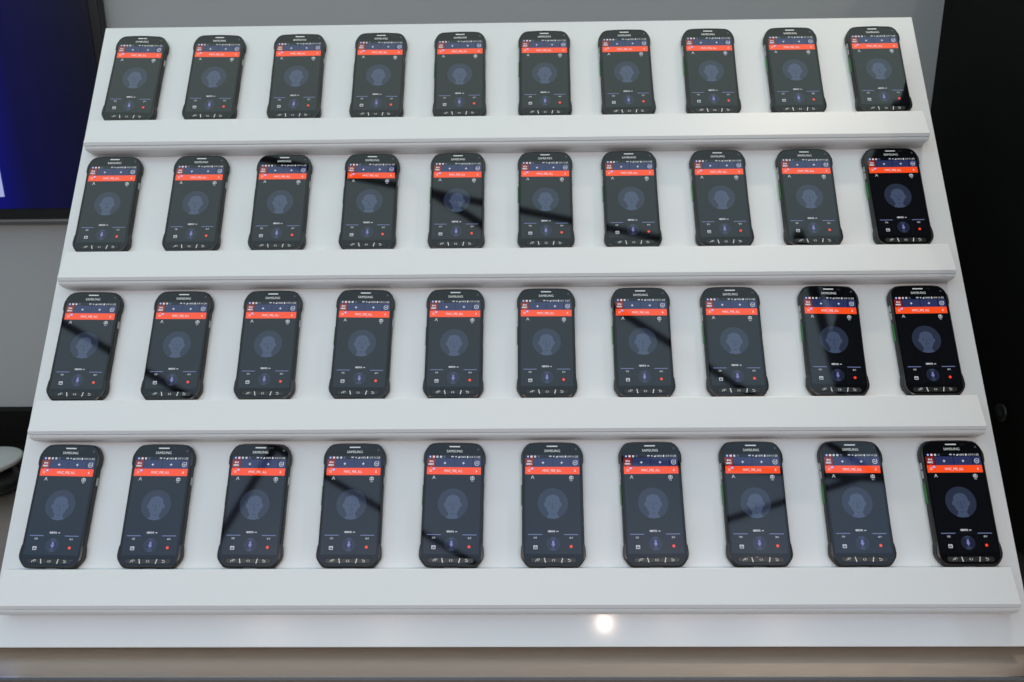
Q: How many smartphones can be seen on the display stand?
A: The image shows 40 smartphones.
